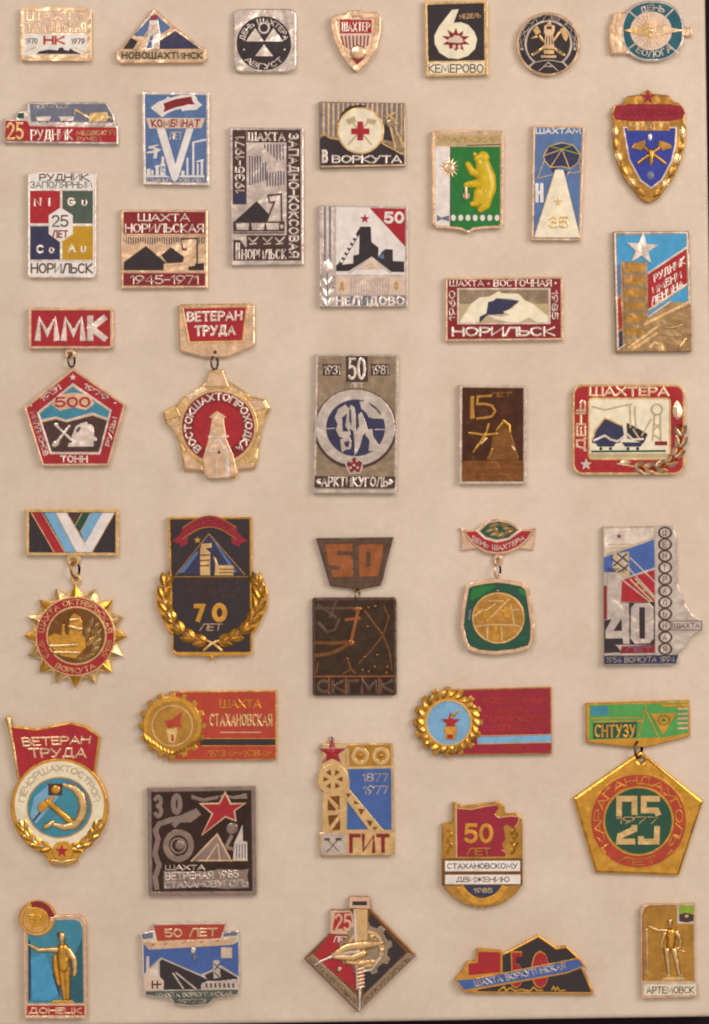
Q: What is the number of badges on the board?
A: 41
